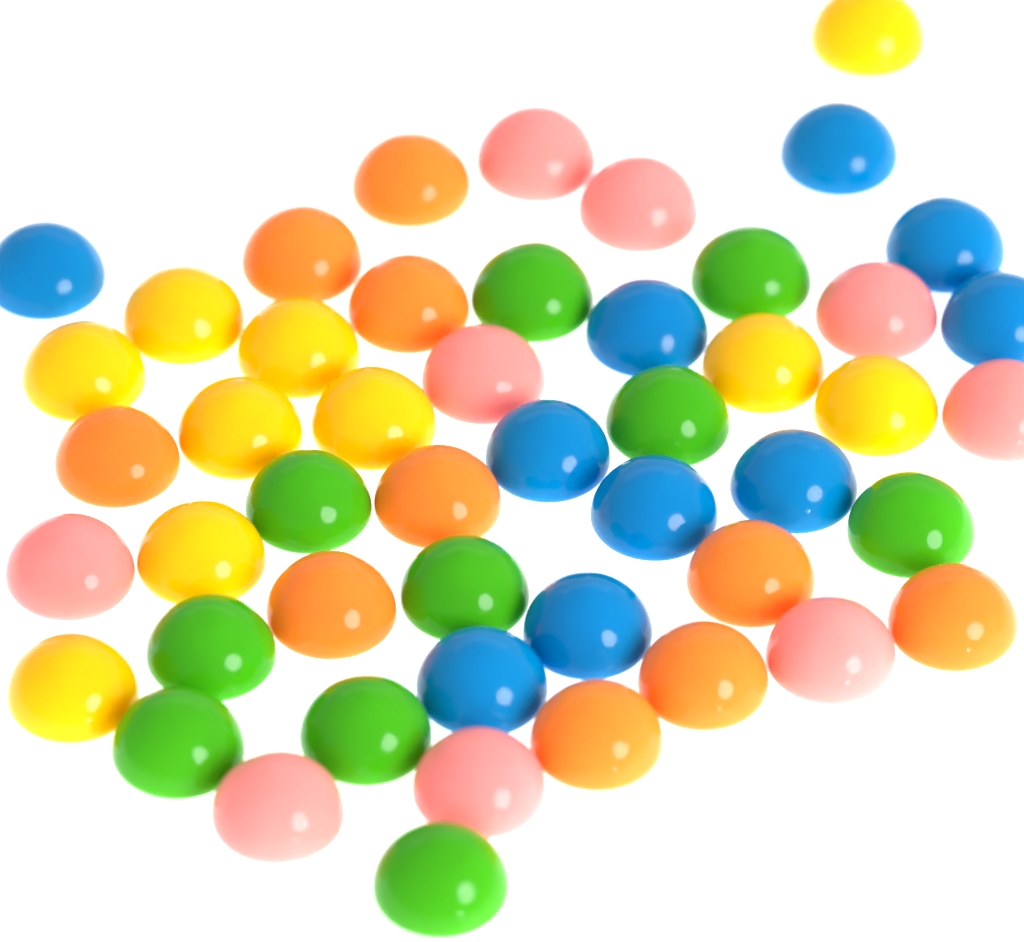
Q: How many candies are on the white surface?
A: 49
